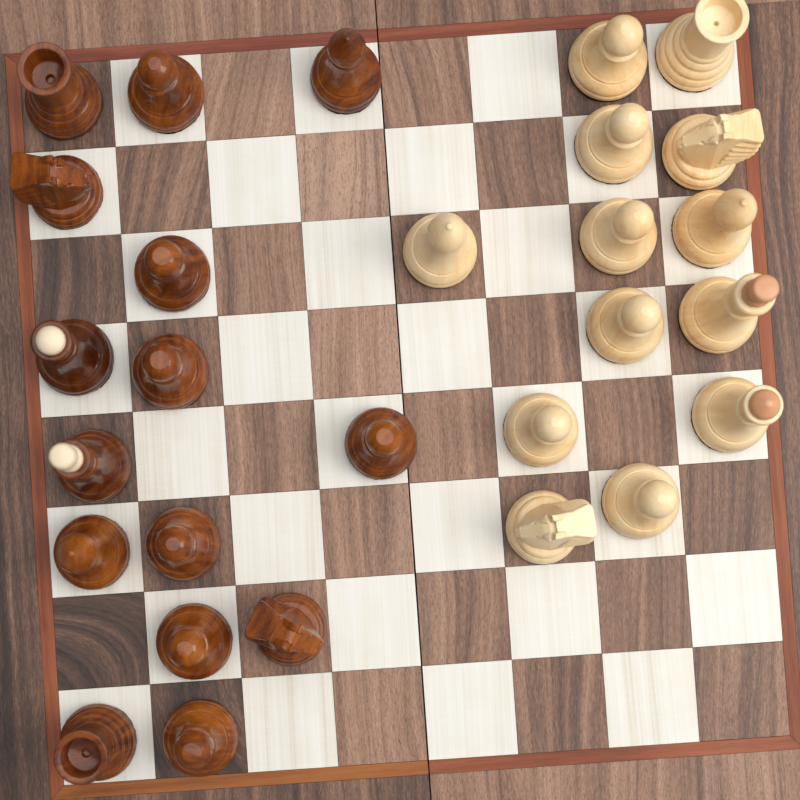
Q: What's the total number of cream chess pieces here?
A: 13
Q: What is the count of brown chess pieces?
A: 15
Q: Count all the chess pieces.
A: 28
